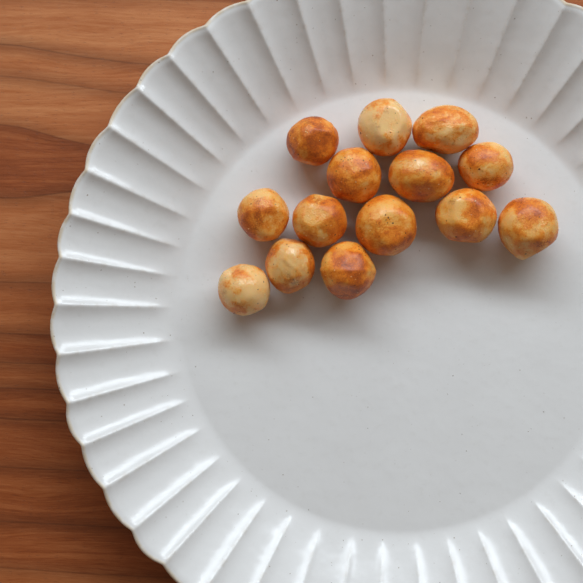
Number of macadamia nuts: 14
